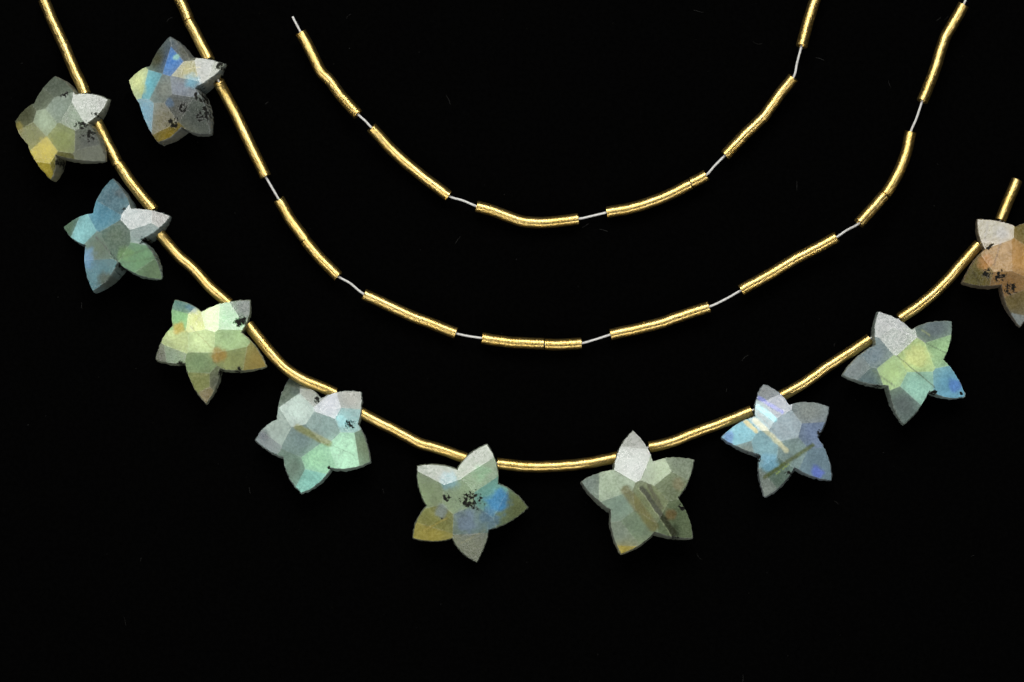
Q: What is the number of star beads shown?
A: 10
